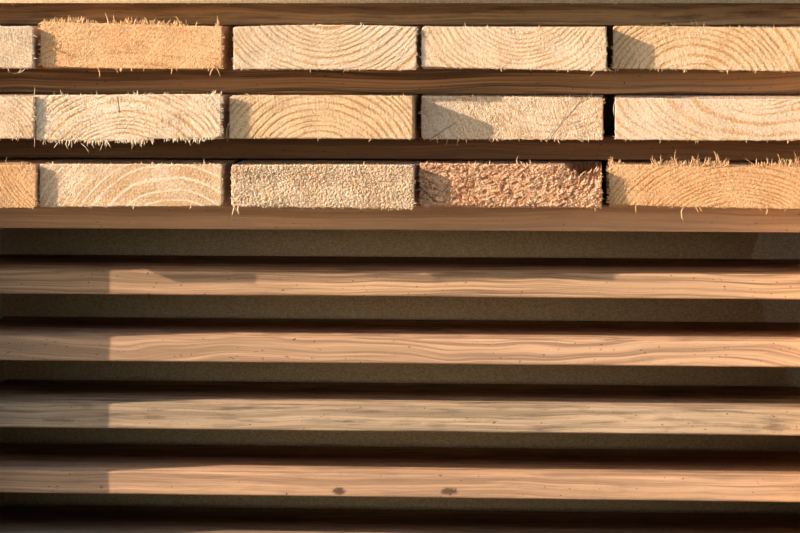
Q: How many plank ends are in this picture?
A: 15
